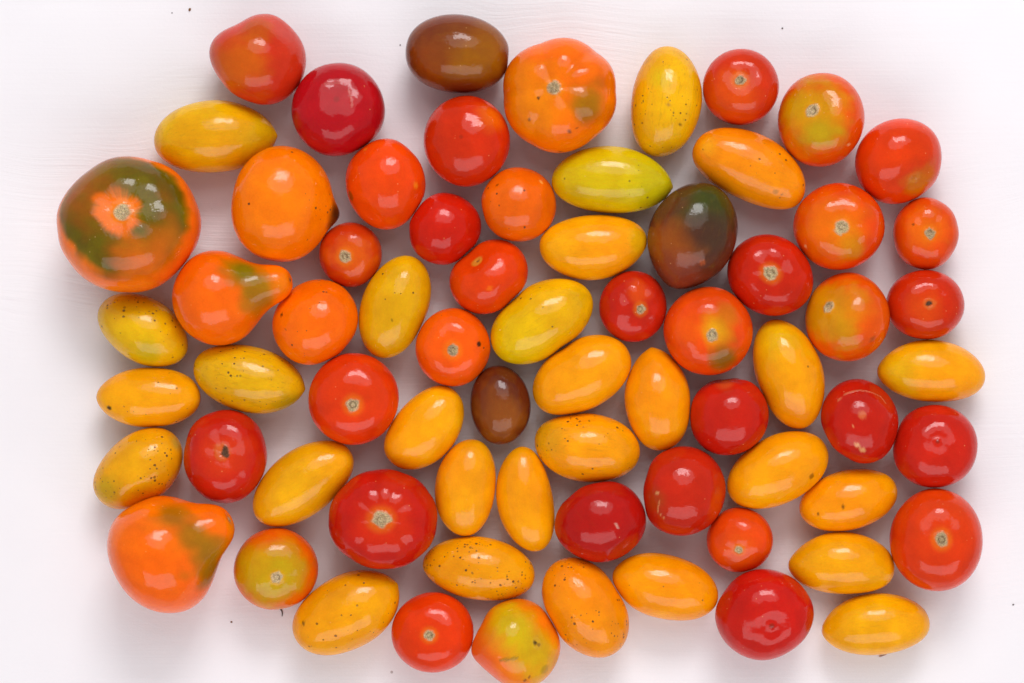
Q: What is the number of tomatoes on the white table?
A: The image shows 70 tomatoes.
